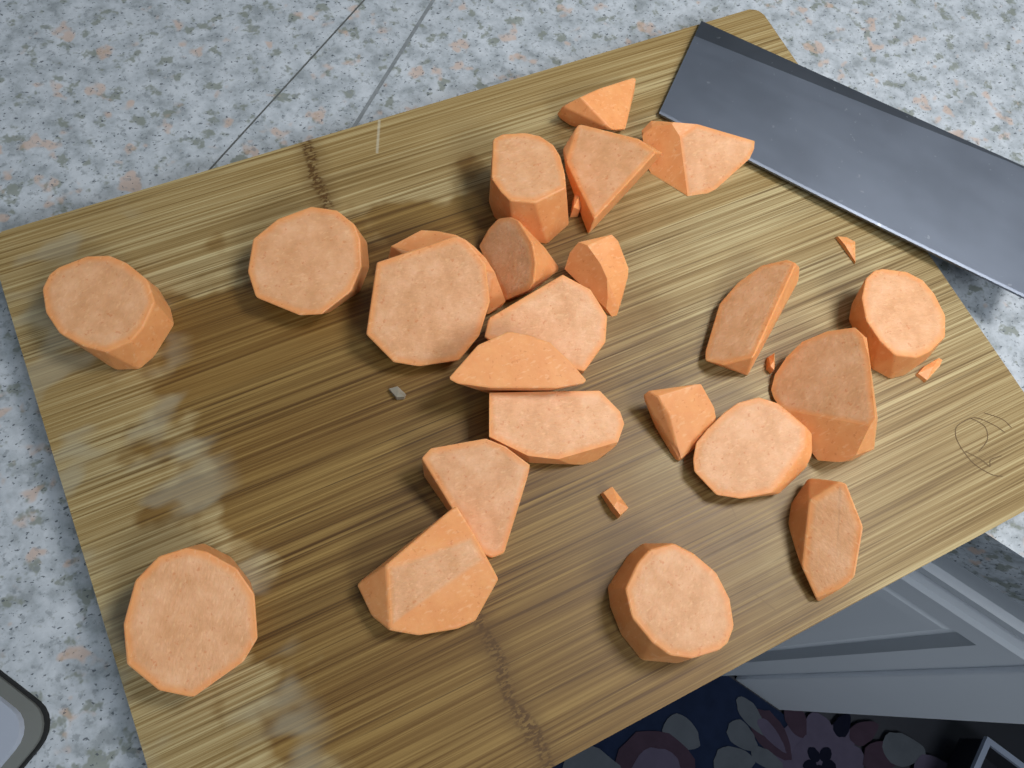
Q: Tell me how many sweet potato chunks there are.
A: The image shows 23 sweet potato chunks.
